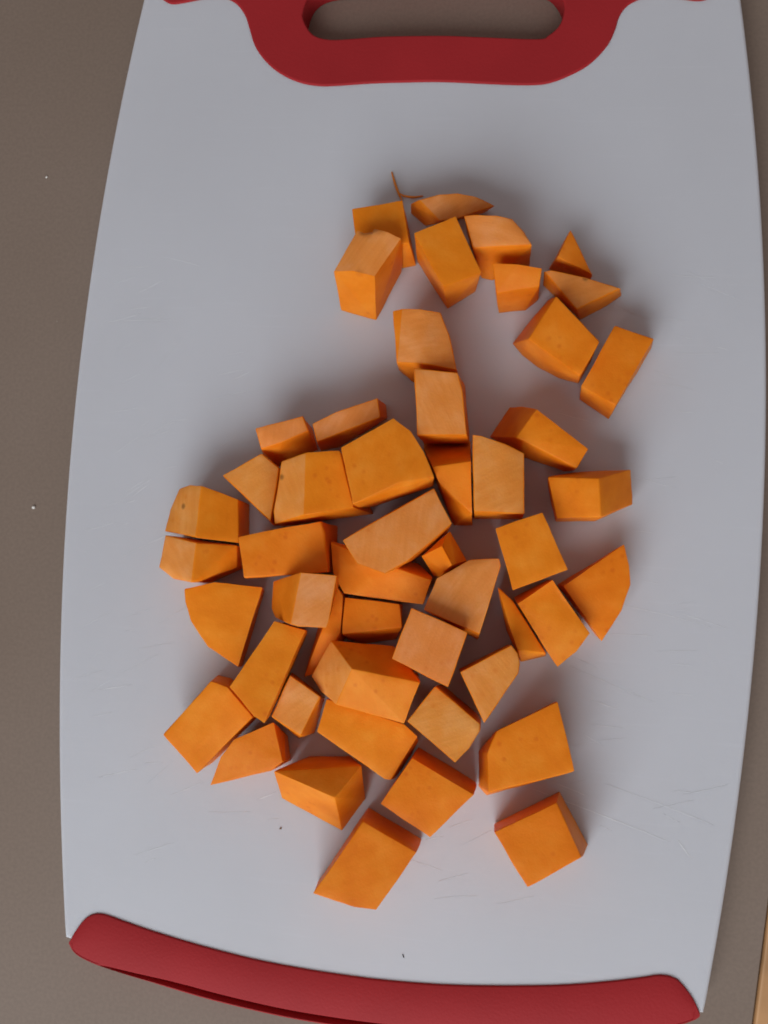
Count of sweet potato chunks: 50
